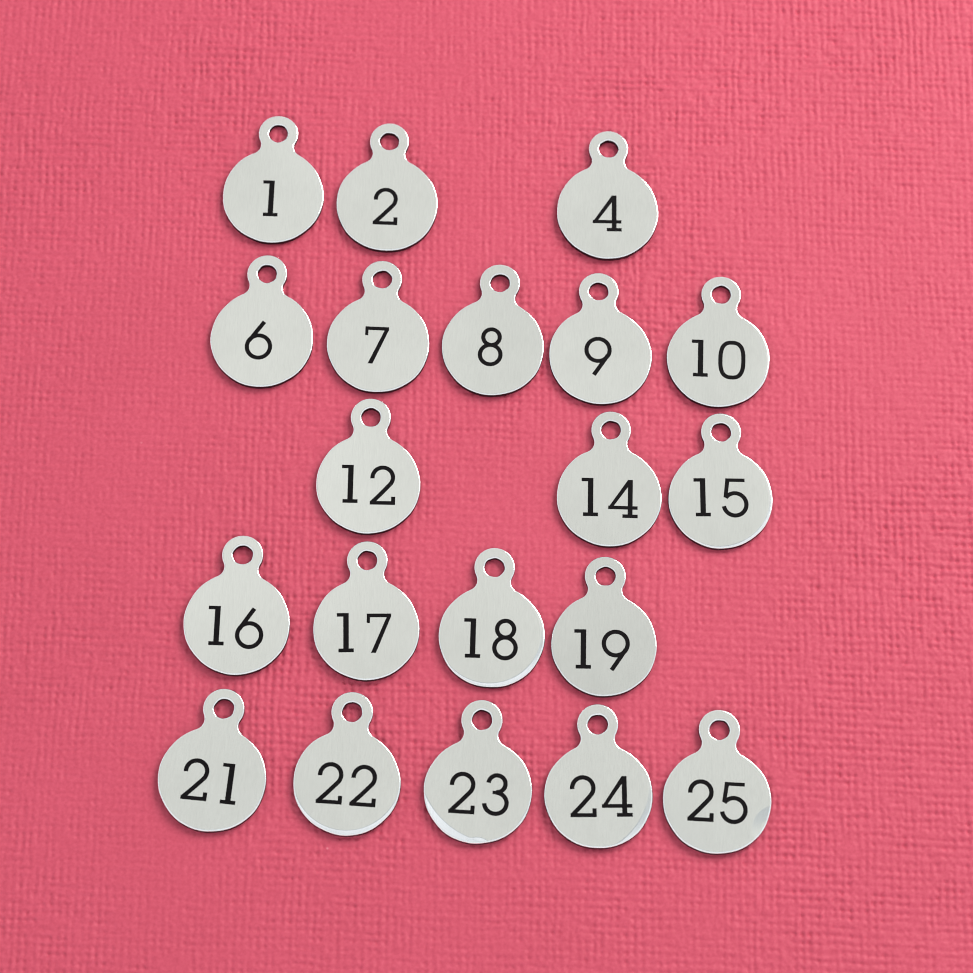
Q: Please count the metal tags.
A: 20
